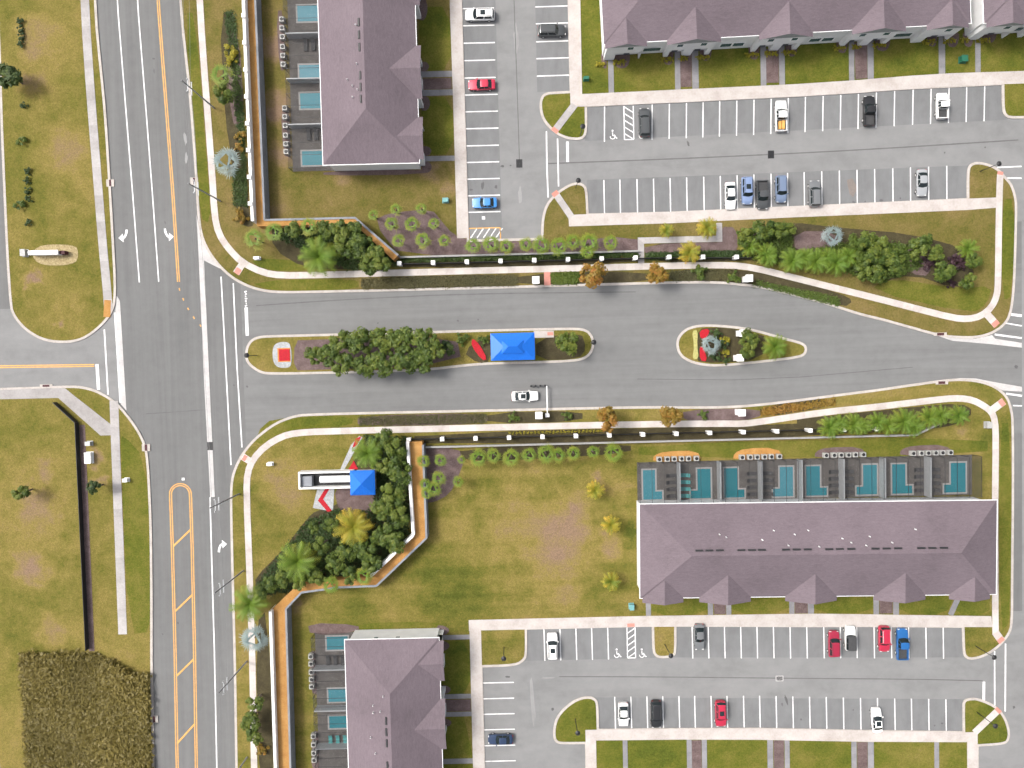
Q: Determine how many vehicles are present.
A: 26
